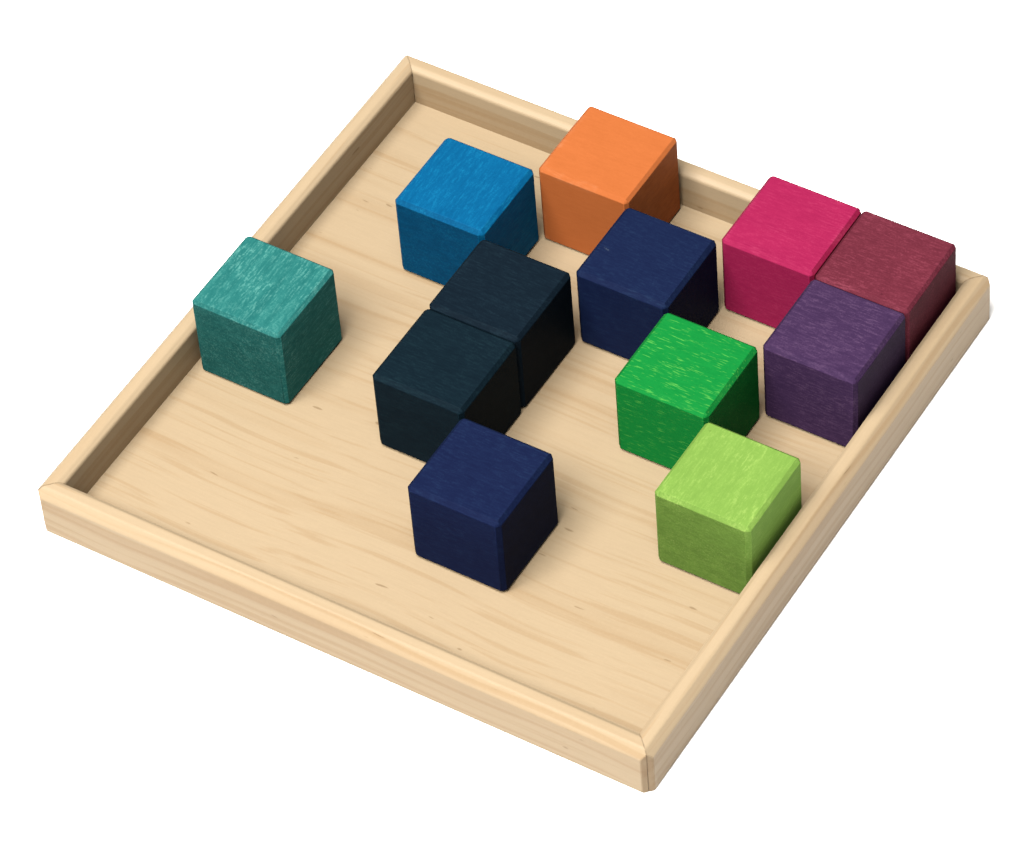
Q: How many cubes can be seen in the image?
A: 12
